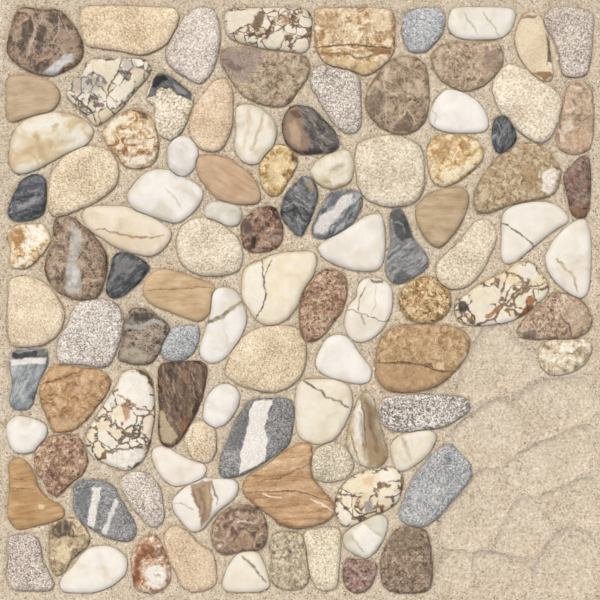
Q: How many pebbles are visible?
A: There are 101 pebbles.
